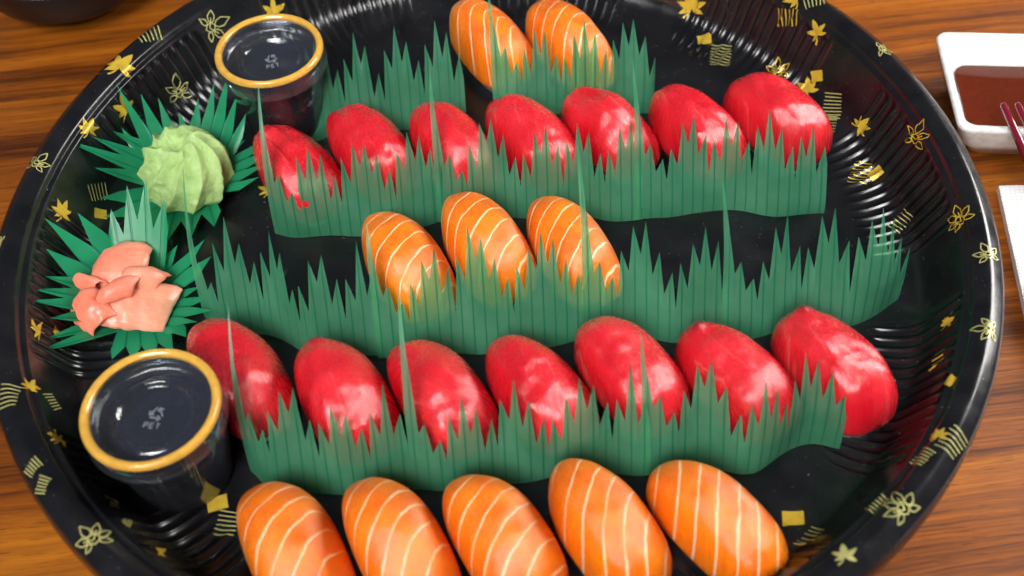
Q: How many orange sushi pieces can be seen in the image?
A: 10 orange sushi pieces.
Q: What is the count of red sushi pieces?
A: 14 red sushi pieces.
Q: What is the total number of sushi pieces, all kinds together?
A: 24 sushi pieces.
